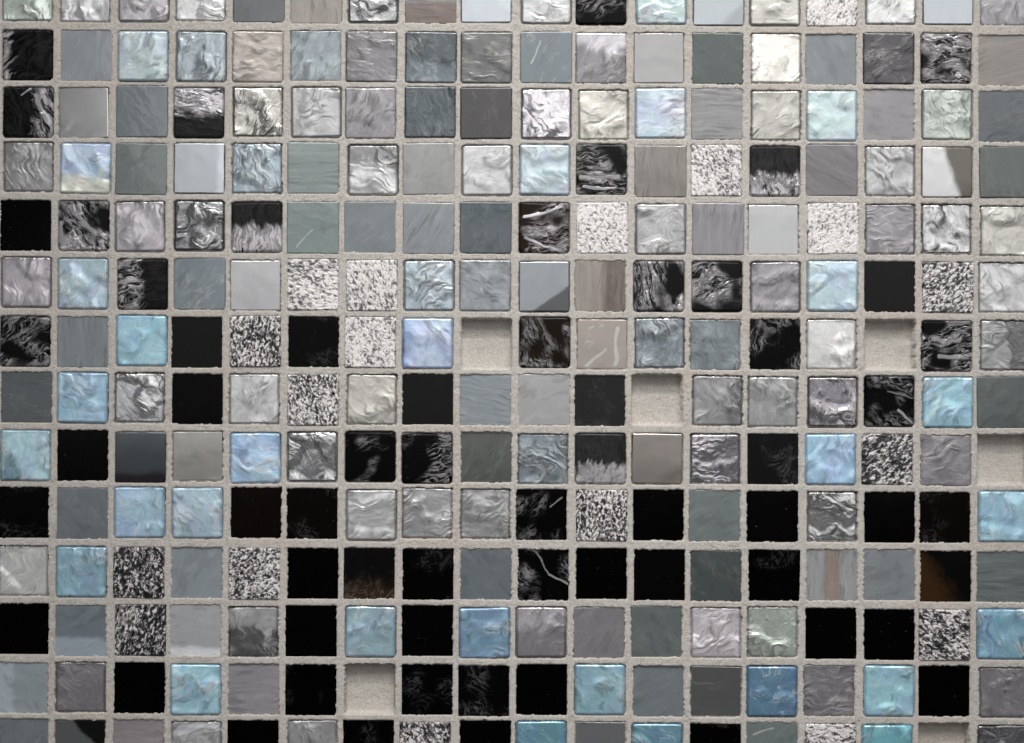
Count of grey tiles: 138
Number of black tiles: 61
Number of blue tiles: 29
